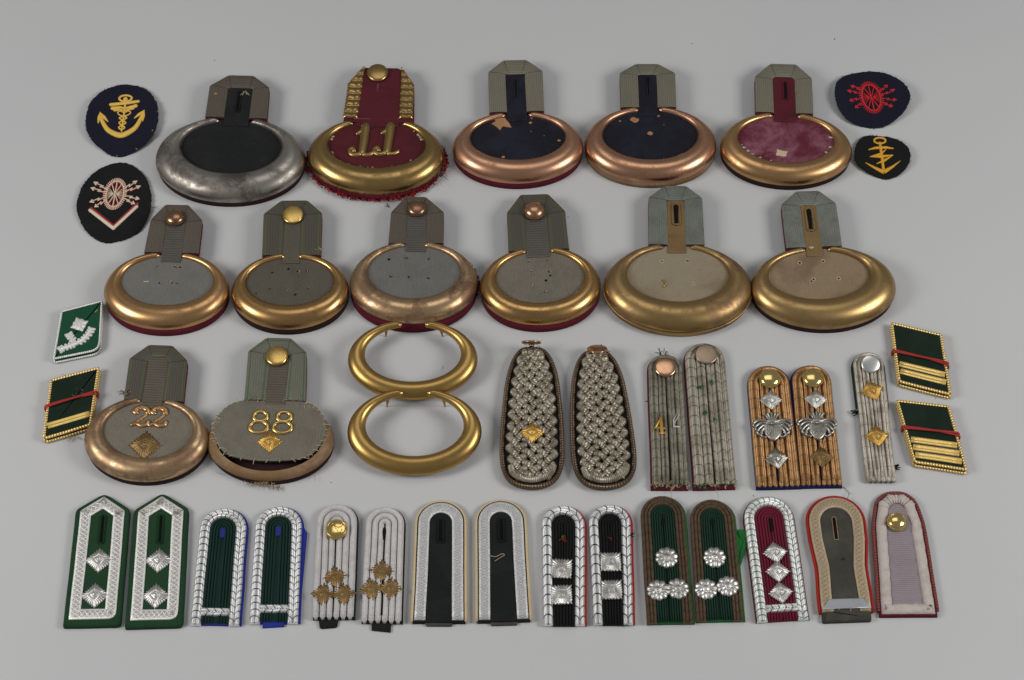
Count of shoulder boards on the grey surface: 22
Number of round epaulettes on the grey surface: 13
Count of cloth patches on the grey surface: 4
